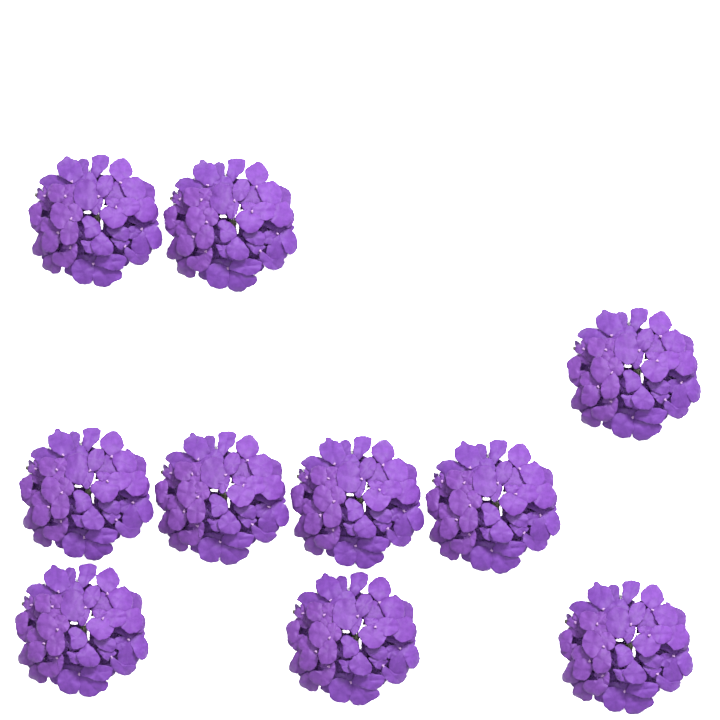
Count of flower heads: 10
